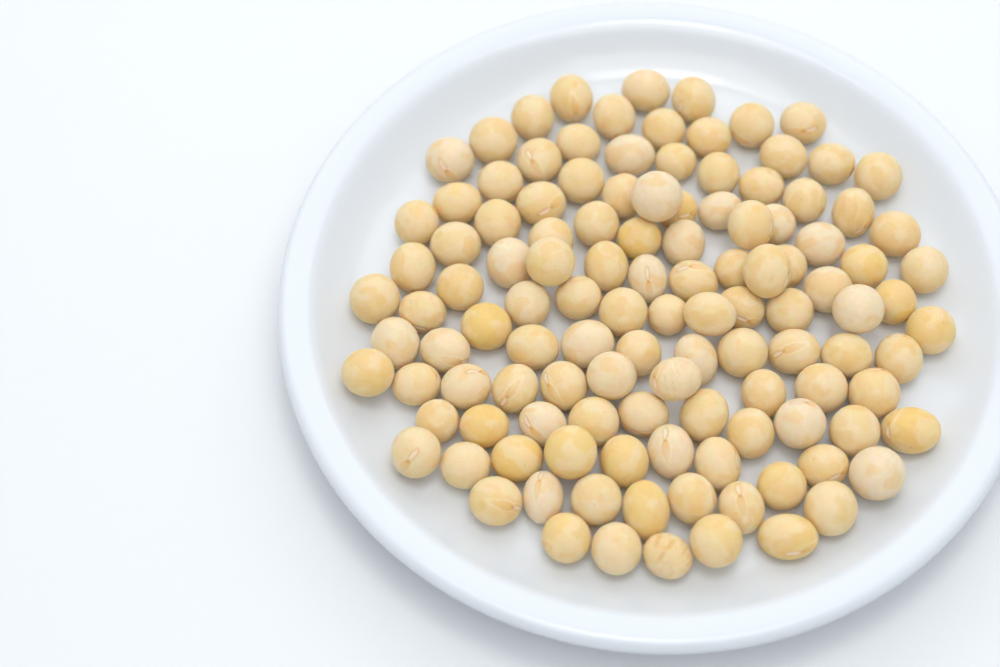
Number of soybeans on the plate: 119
